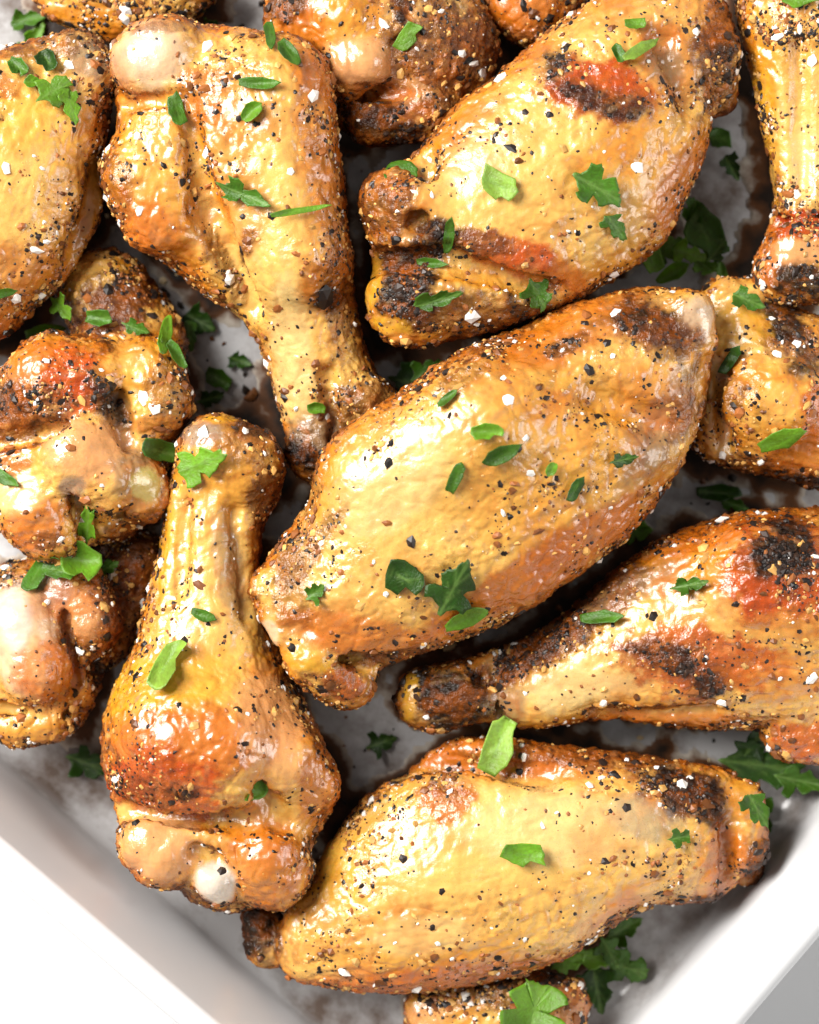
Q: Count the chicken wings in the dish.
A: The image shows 15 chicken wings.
